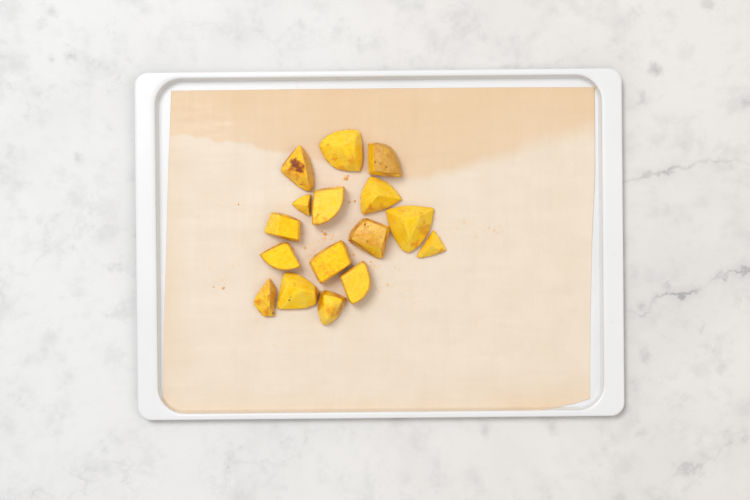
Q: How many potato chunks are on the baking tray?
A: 16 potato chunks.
